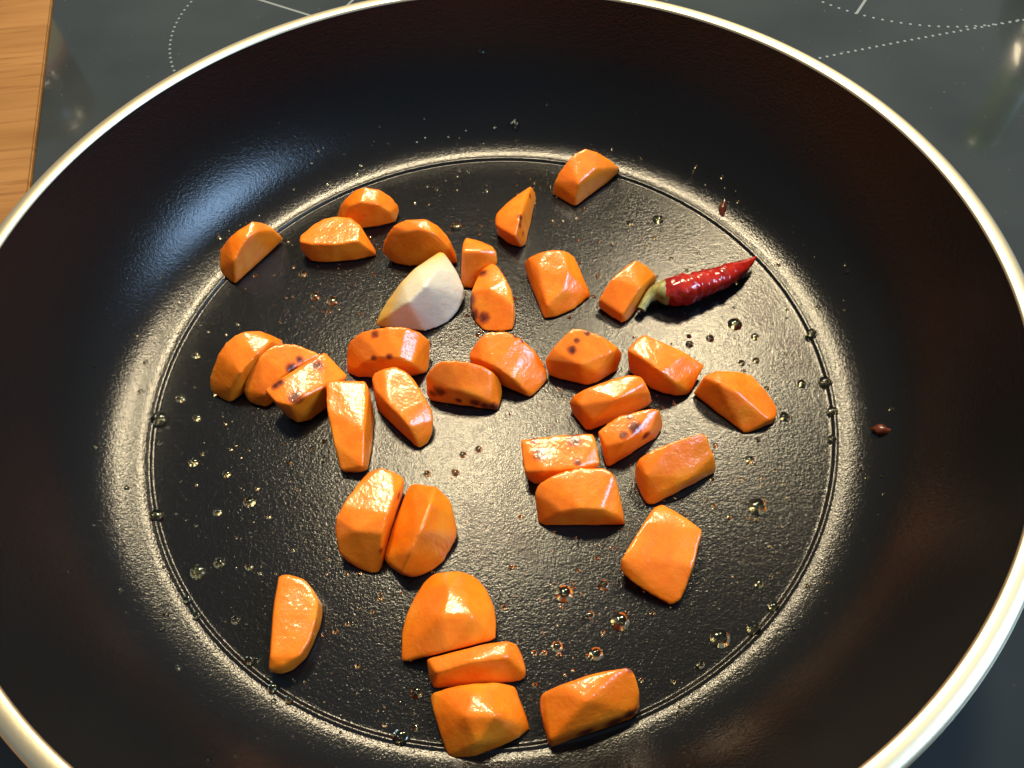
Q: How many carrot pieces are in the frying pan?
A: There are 34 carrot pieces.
